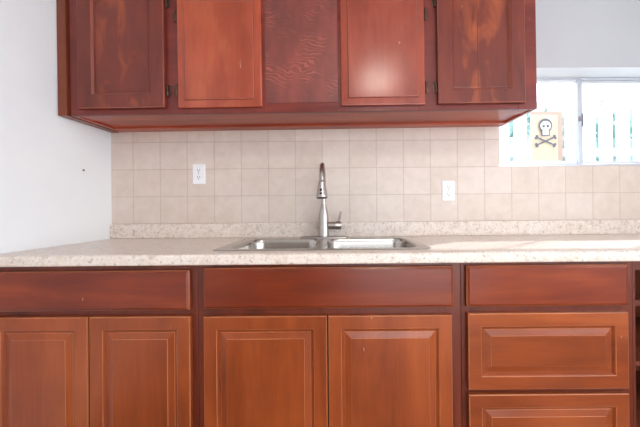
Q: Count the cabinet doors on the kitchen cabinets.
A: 8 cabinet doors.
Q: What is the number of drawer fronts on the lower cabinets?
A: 5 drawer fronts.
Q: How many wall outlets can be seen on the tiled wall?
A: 2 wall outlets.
